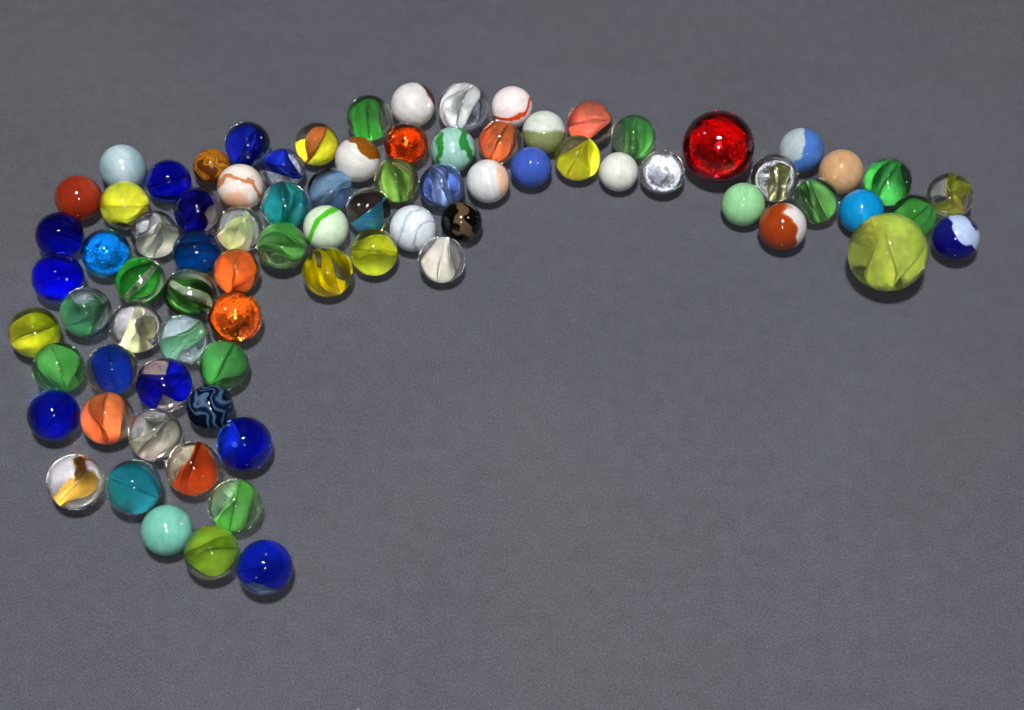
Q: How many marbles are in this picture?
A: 81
